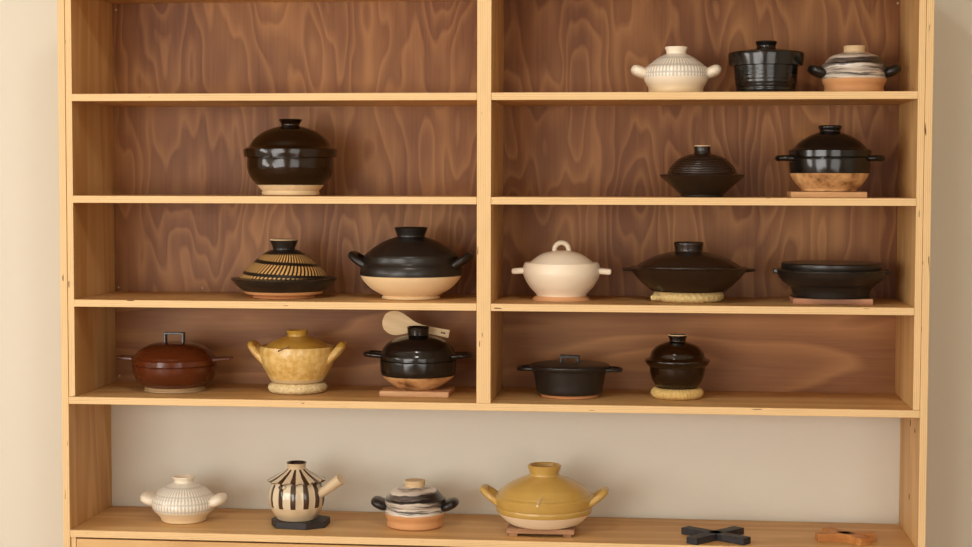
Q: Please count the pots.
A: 20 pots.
